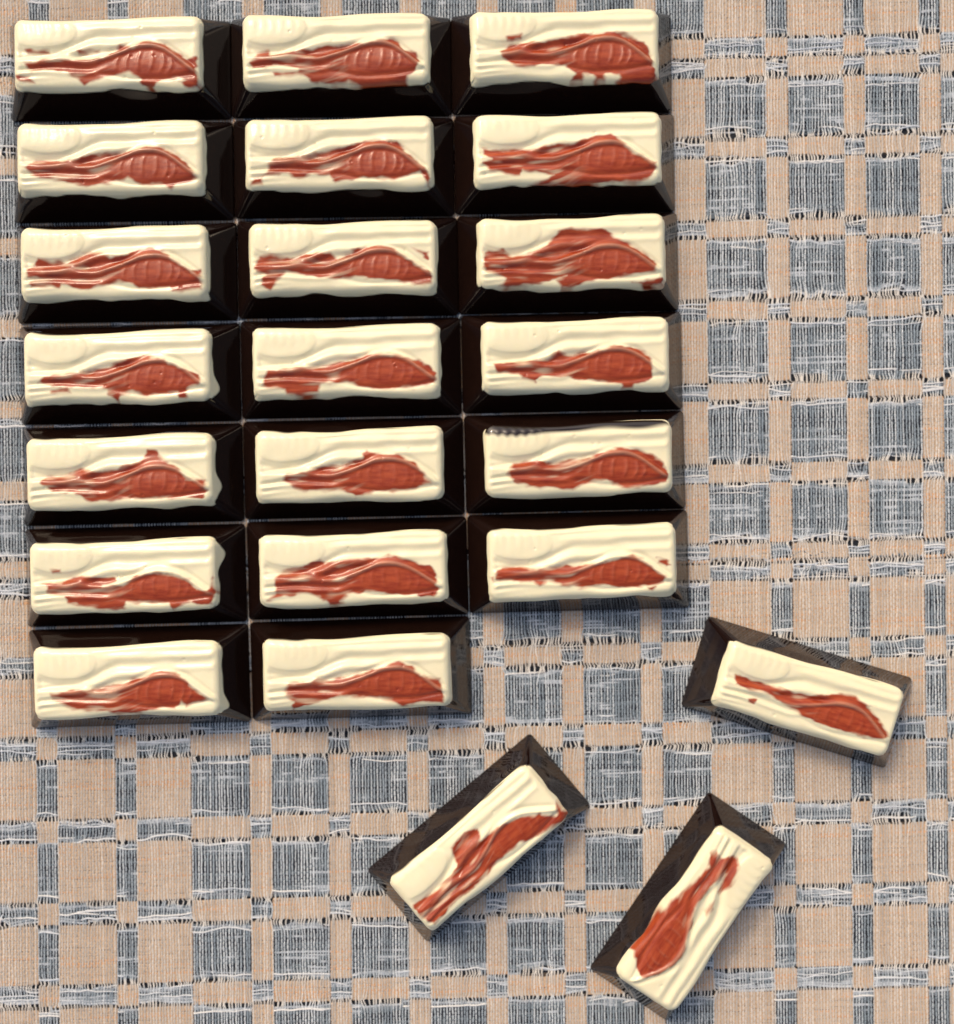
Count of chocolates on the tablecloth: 23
